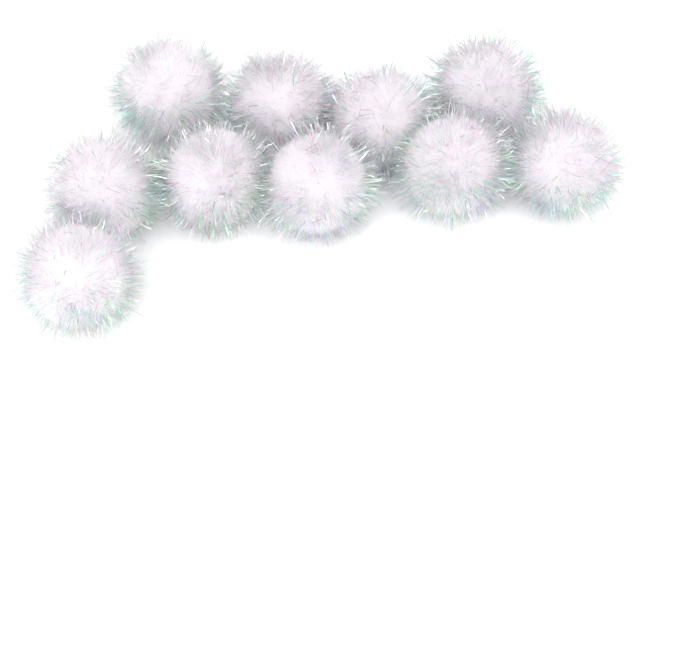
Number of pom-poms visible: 10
